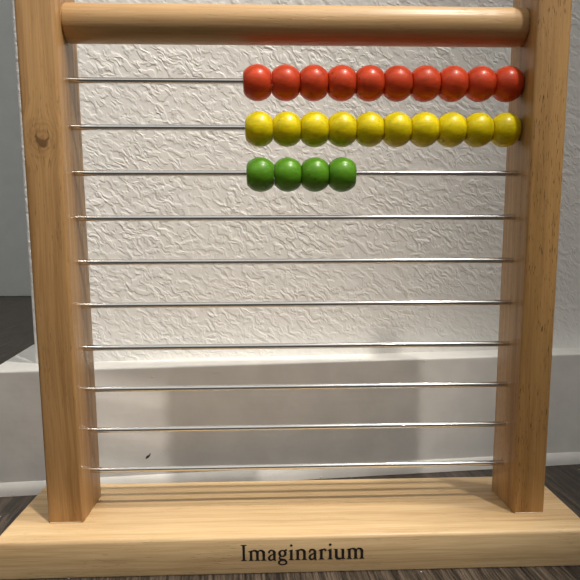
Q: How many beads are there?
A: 24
